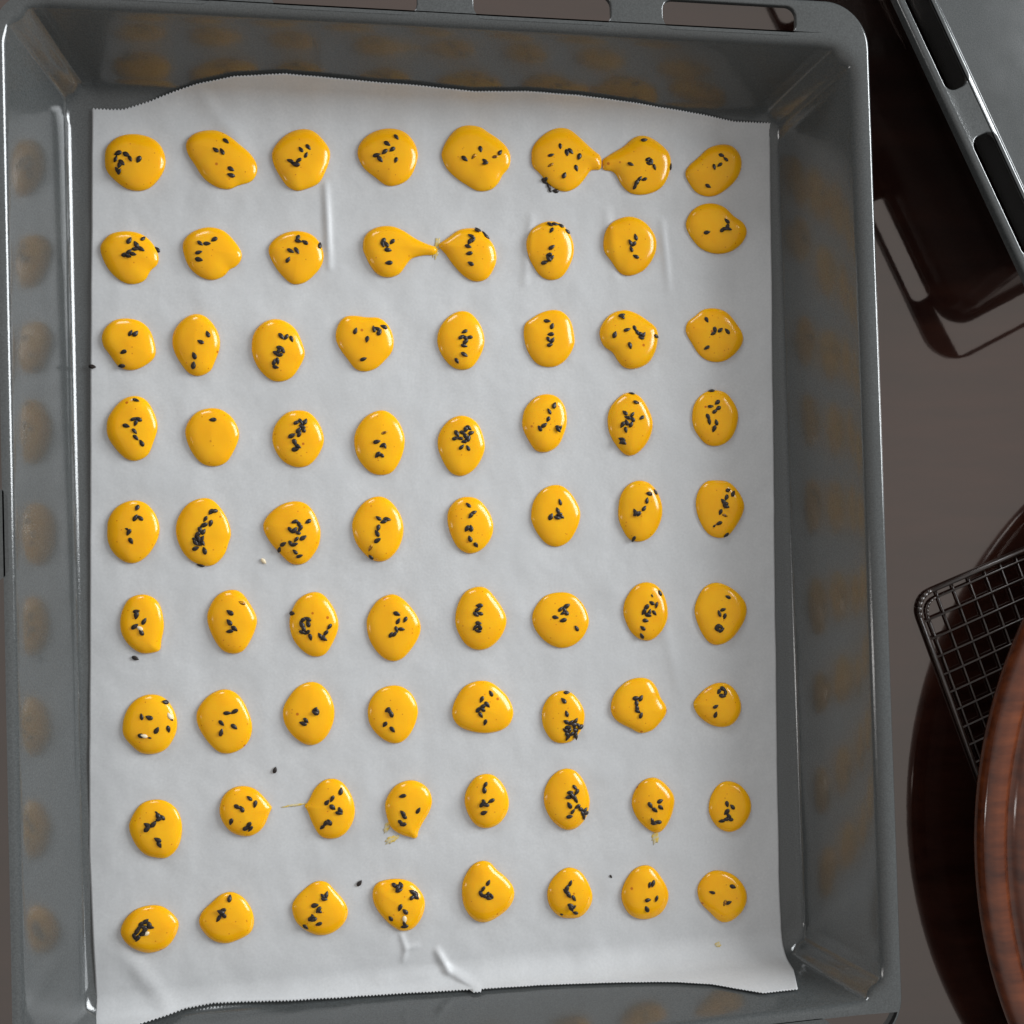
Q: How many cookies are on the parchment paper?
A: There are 72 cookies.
